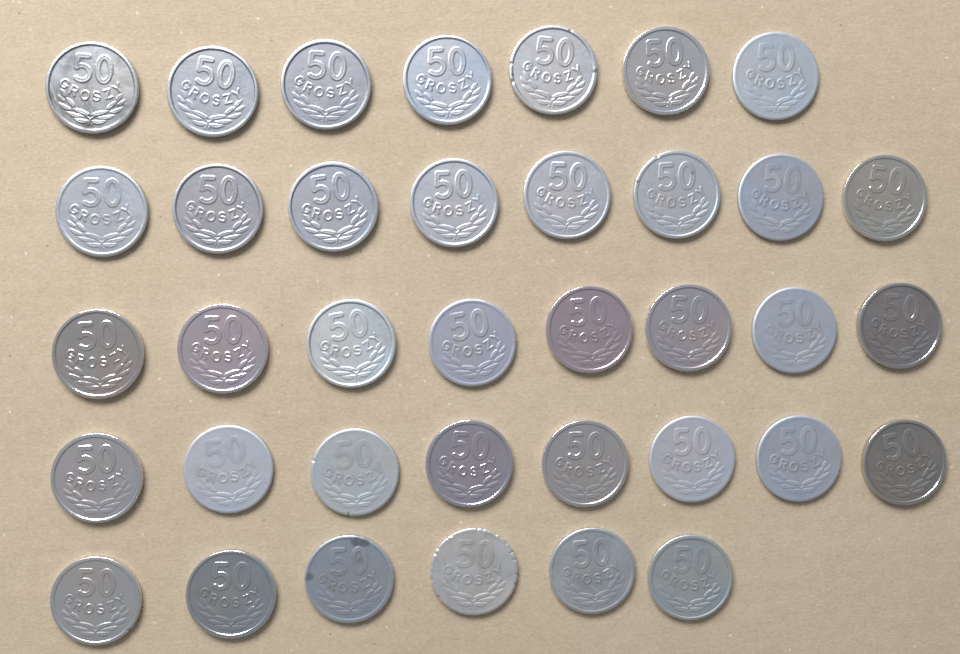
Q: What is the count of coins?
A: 37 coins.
